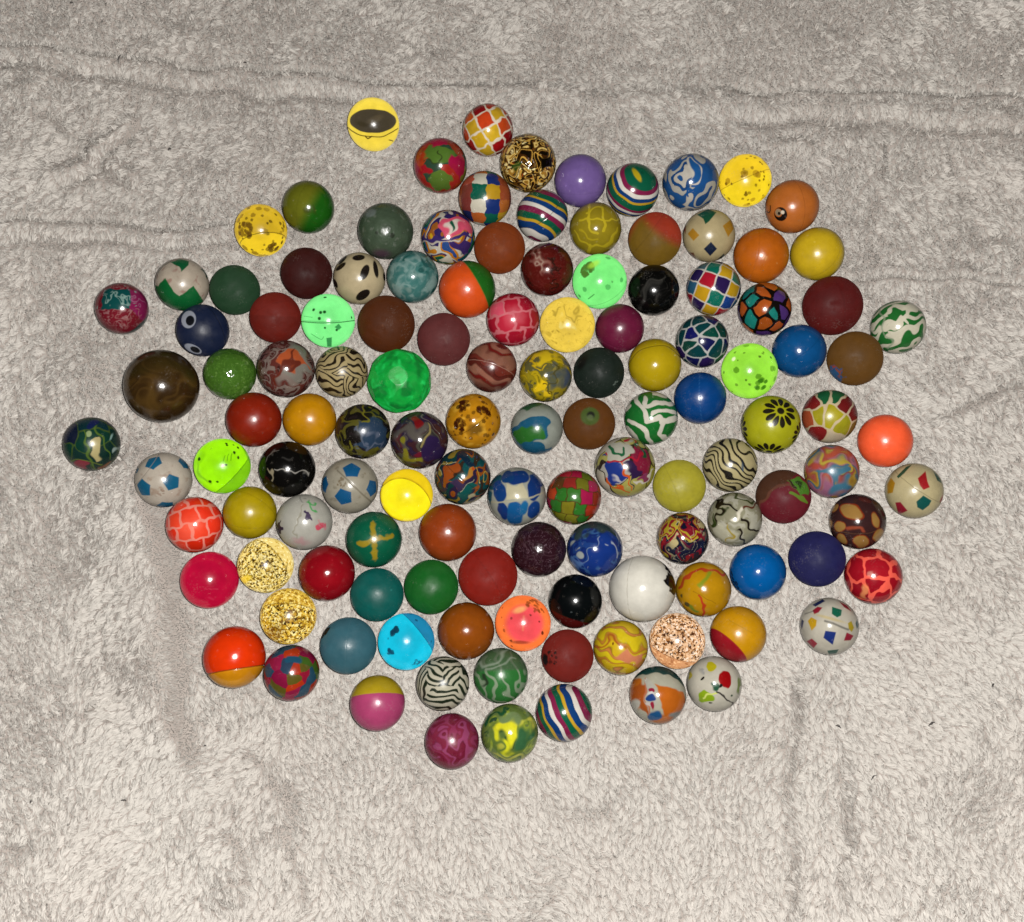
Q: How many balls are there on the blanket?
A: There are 125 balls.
